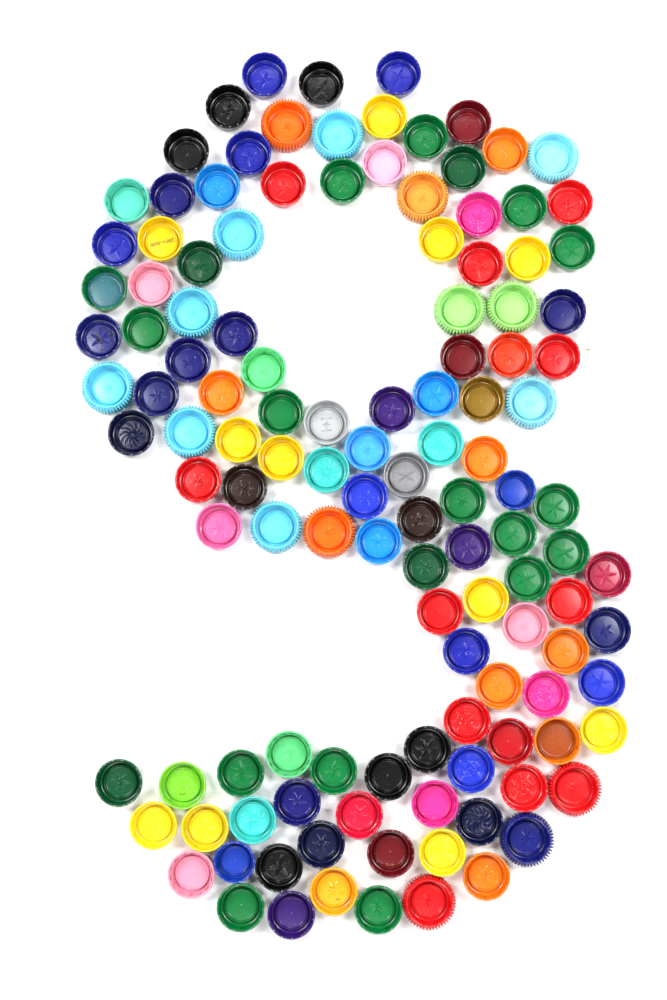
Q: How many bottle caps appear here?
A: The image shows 125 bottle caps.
